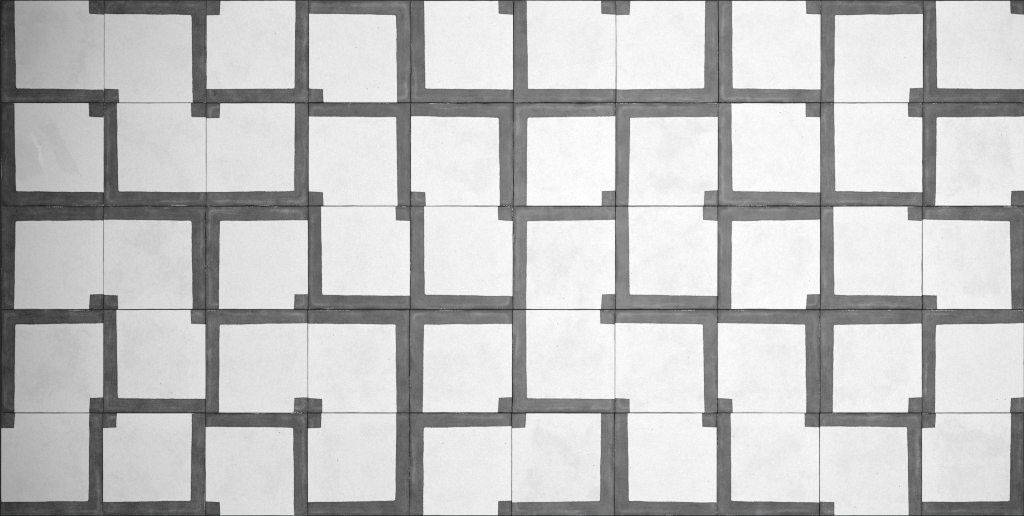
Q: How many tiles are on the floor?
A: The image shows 50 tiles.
